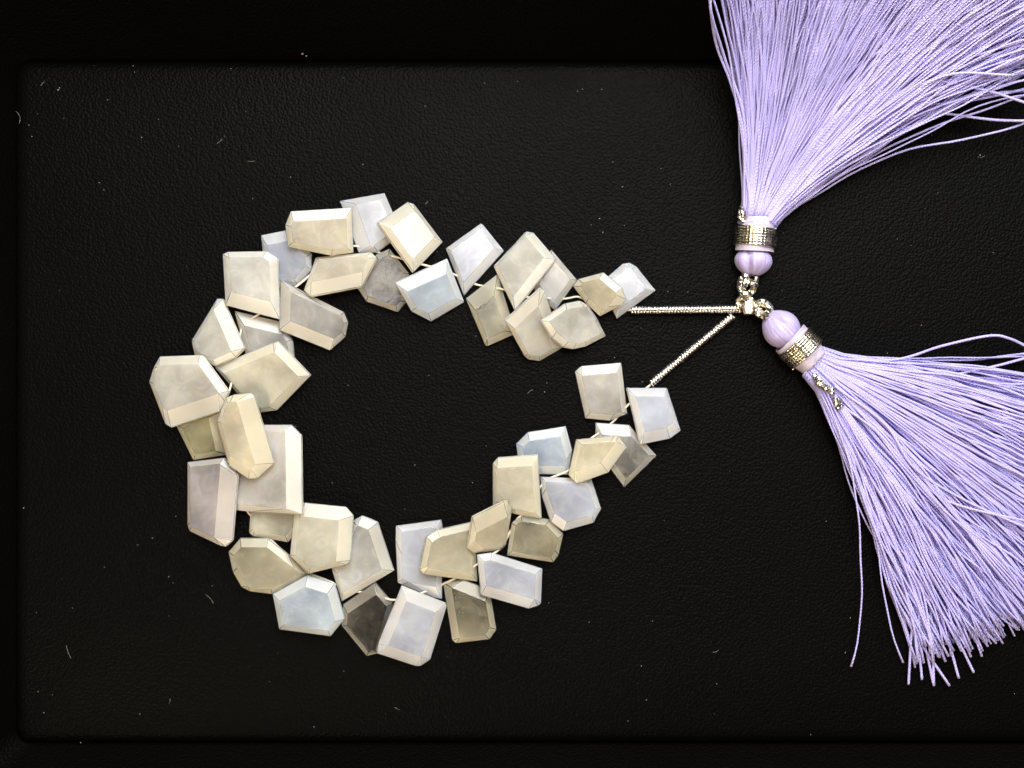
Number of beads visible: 45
